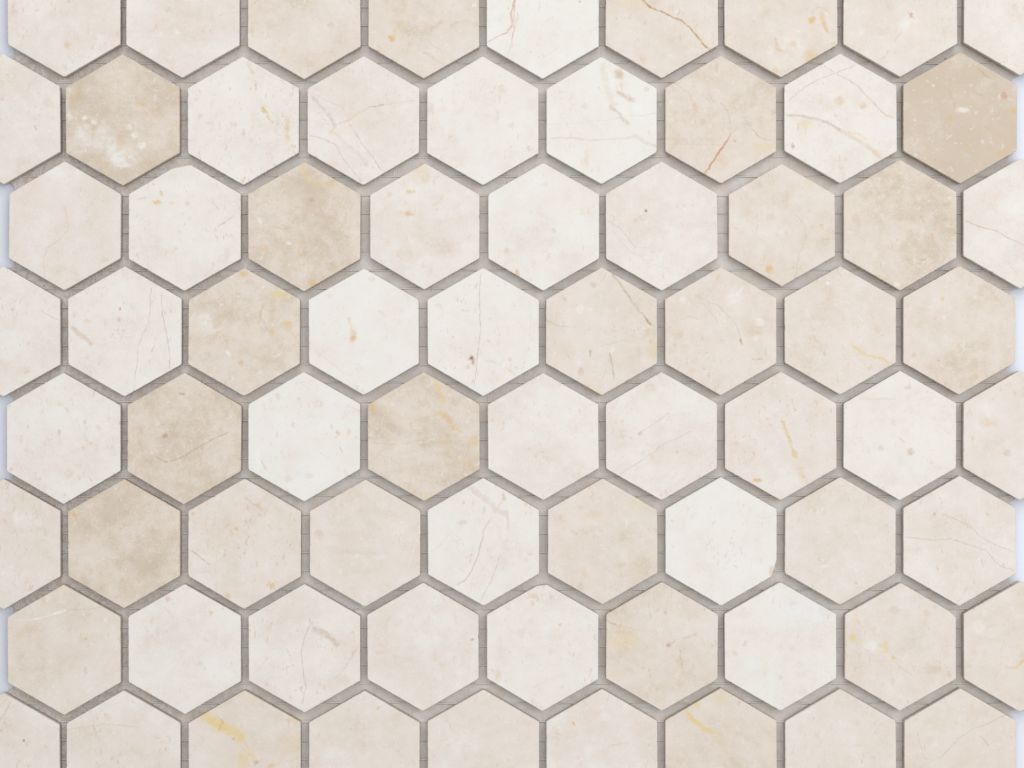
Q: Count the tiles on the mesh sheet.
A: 72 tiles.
